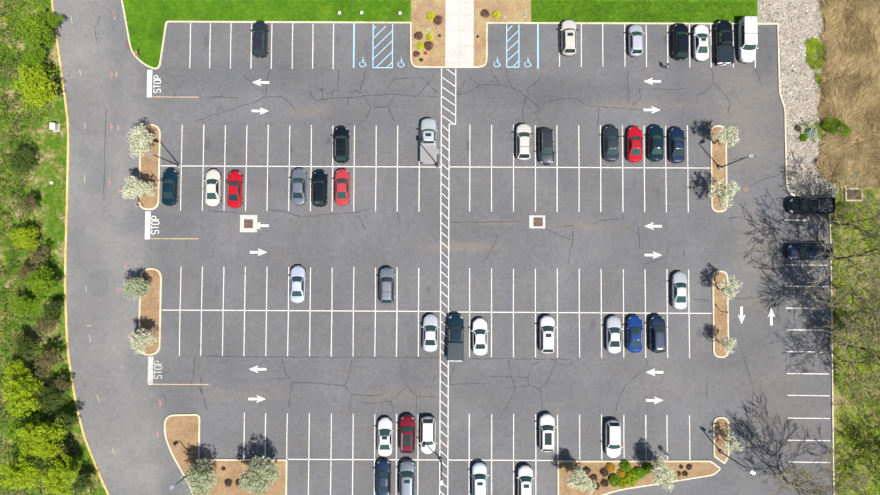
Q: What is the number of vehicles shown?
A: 42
